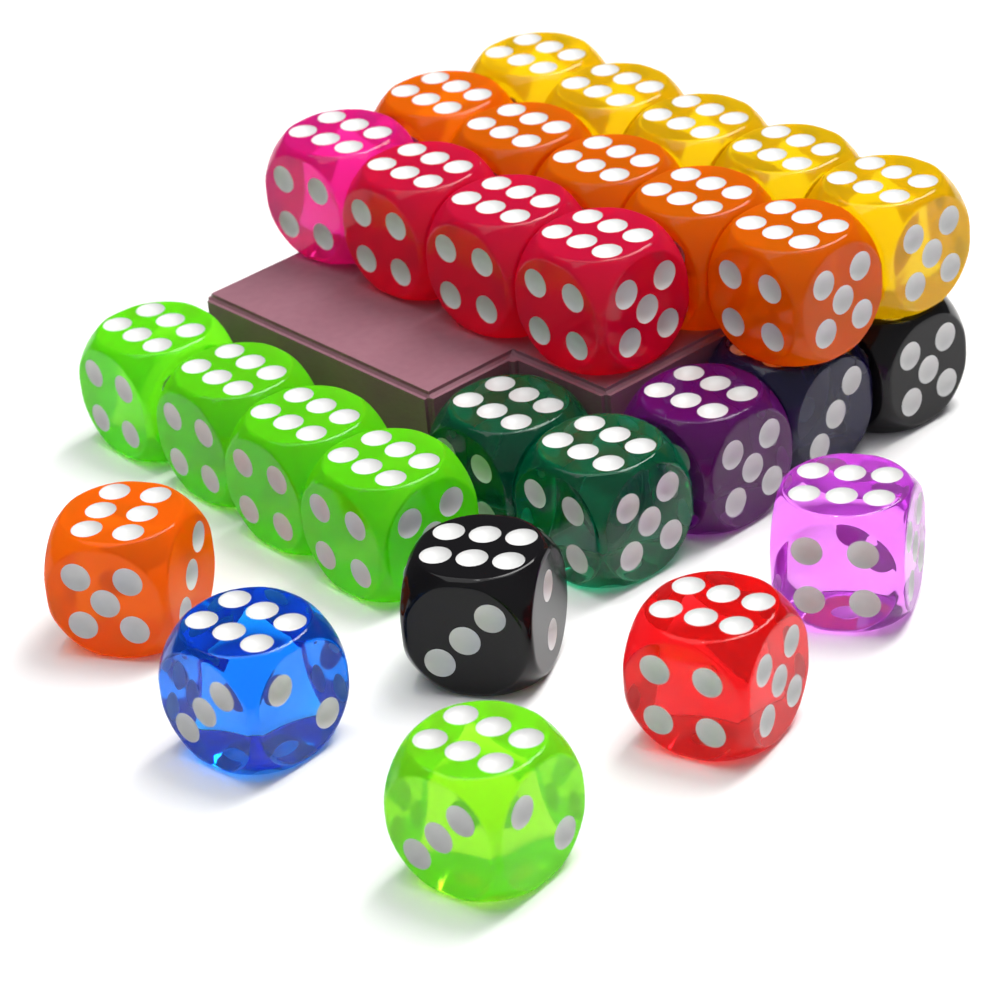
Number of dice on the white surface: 29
